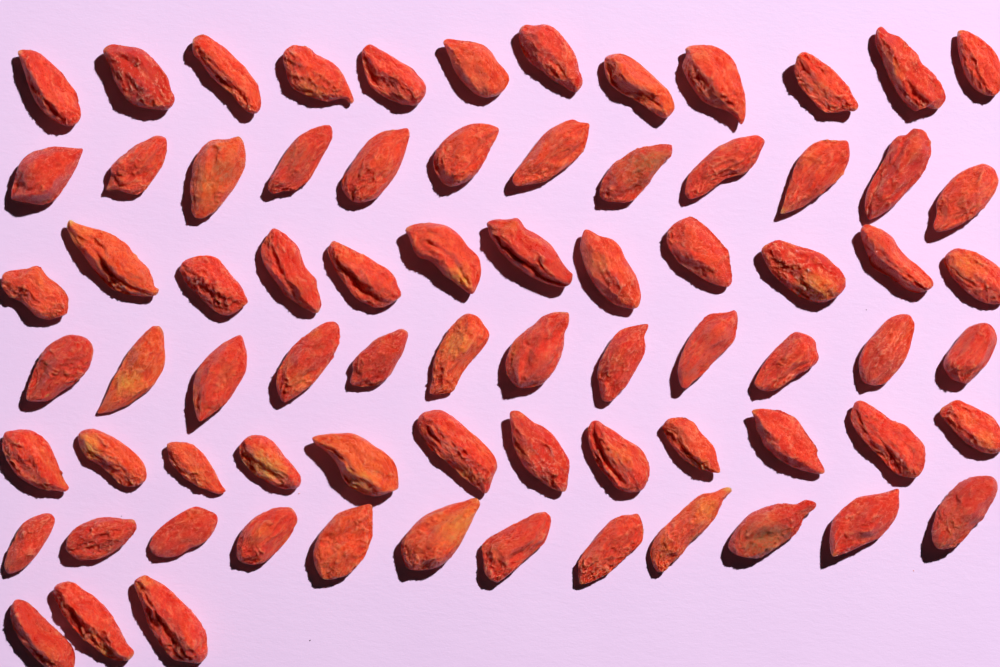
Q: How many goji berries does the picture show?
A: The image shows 75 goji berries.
